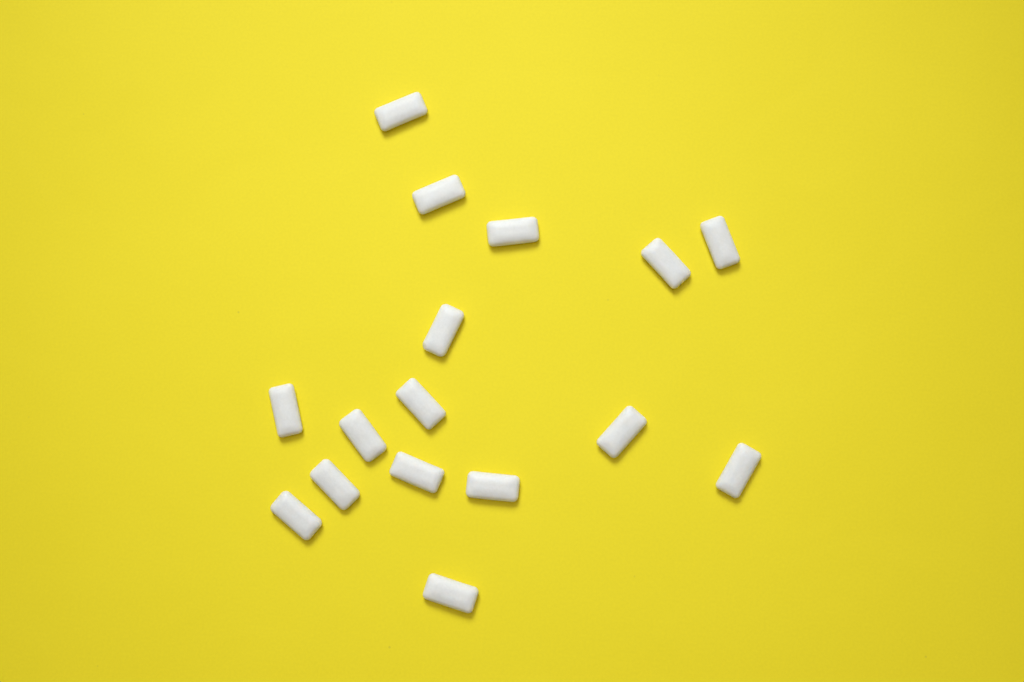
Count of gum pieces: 16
